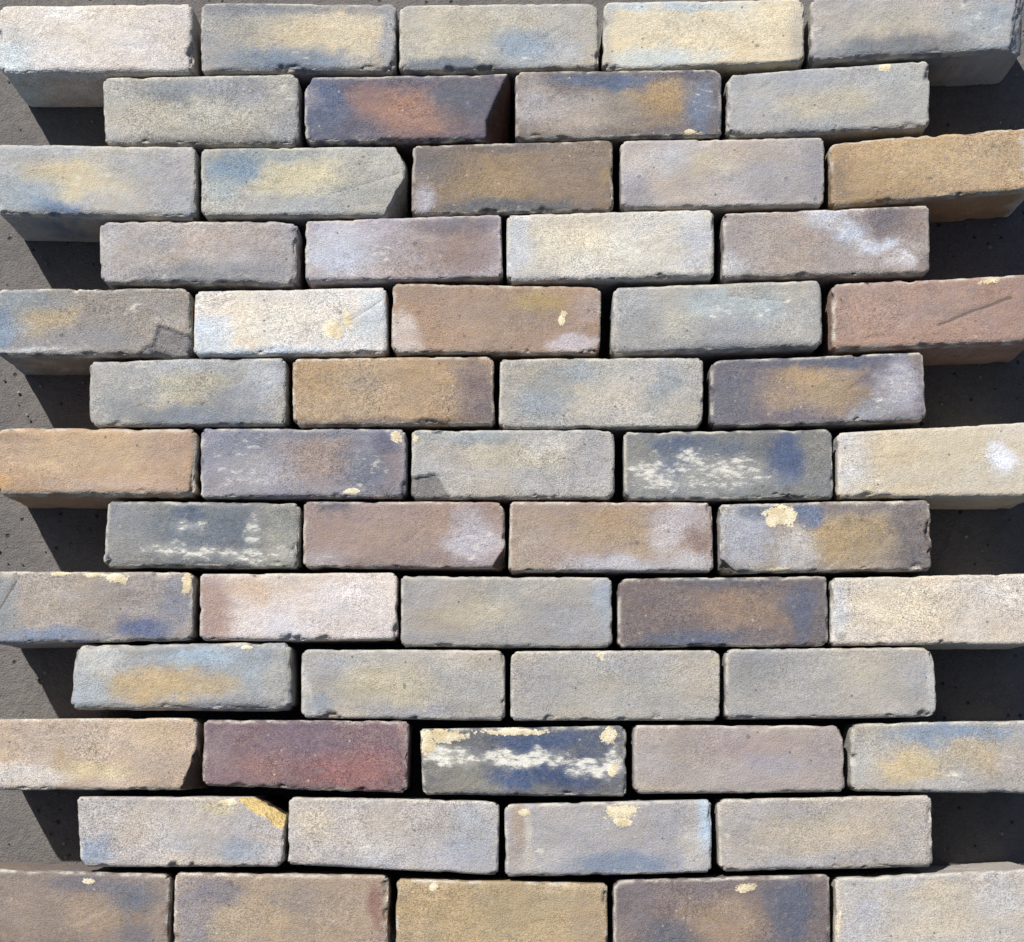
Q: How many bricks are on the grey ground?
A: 59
